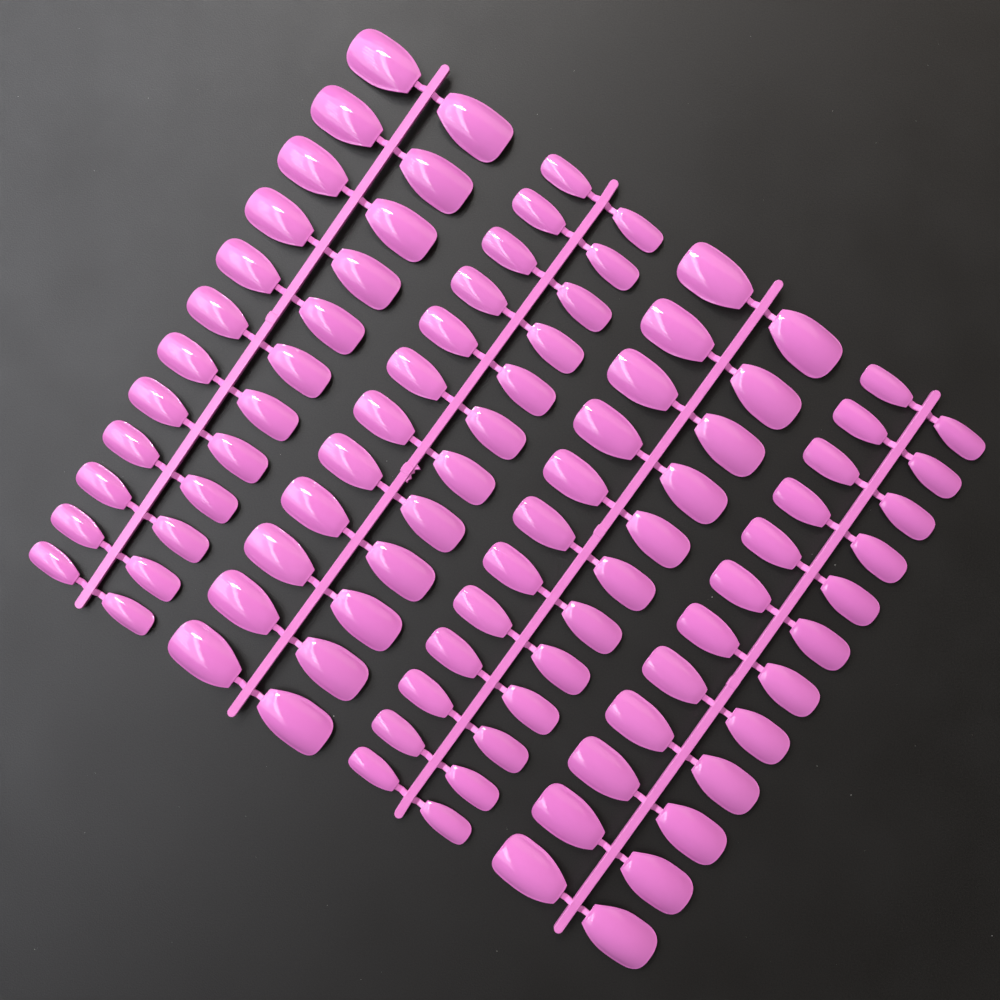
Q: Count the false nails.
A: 96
